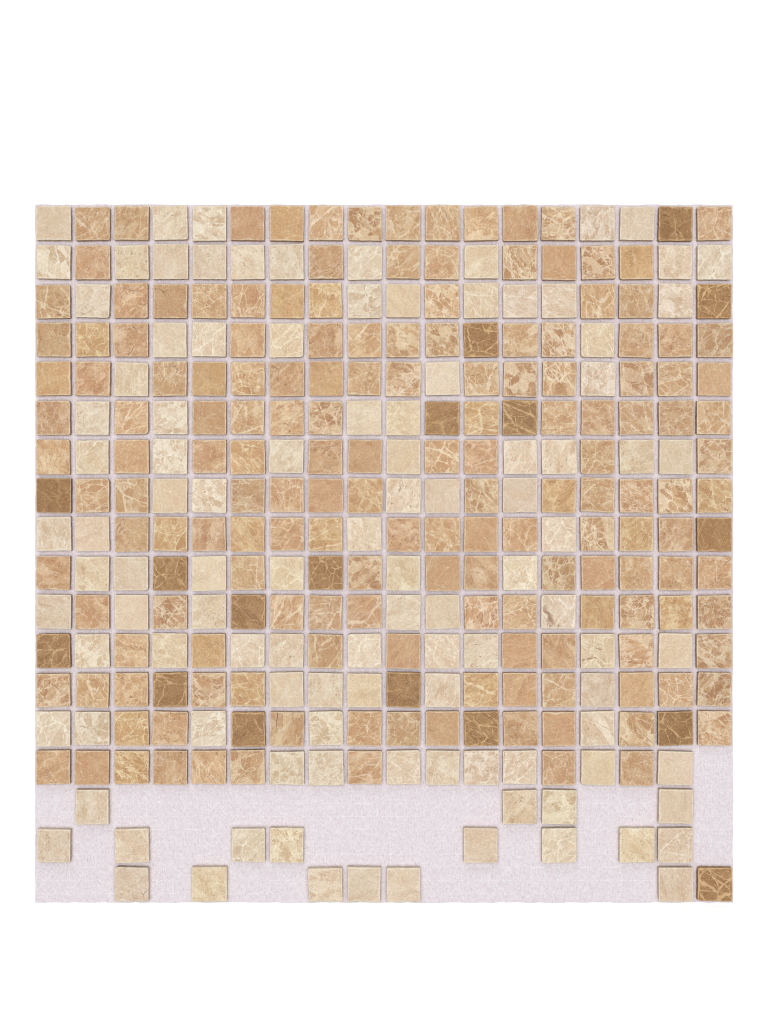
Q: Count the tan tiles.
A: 164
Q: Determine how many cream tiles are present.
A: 107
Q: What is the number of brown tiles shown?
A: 17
